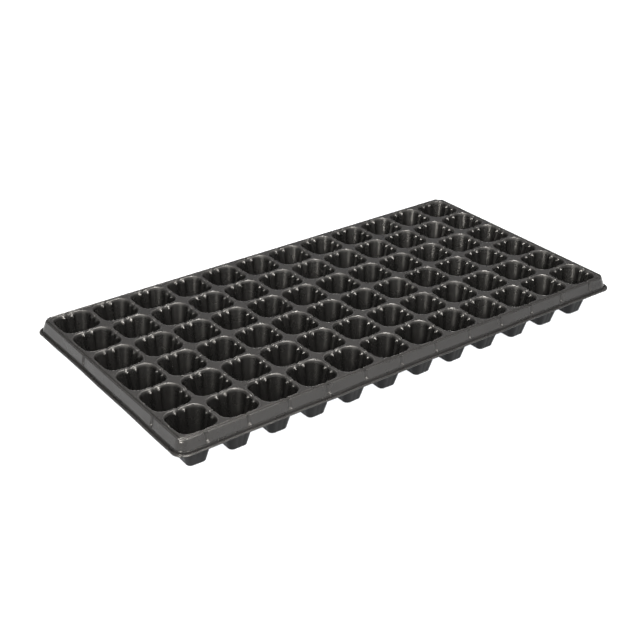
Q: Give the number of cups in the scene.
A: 72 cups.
